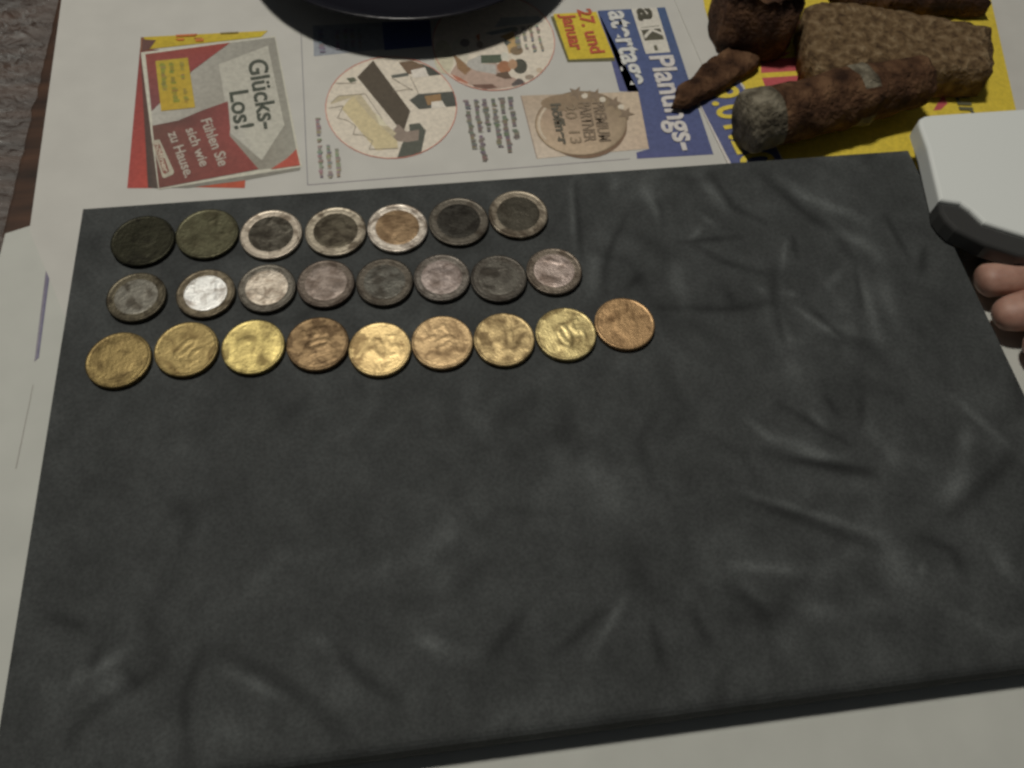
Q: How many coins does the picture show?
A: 24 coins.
